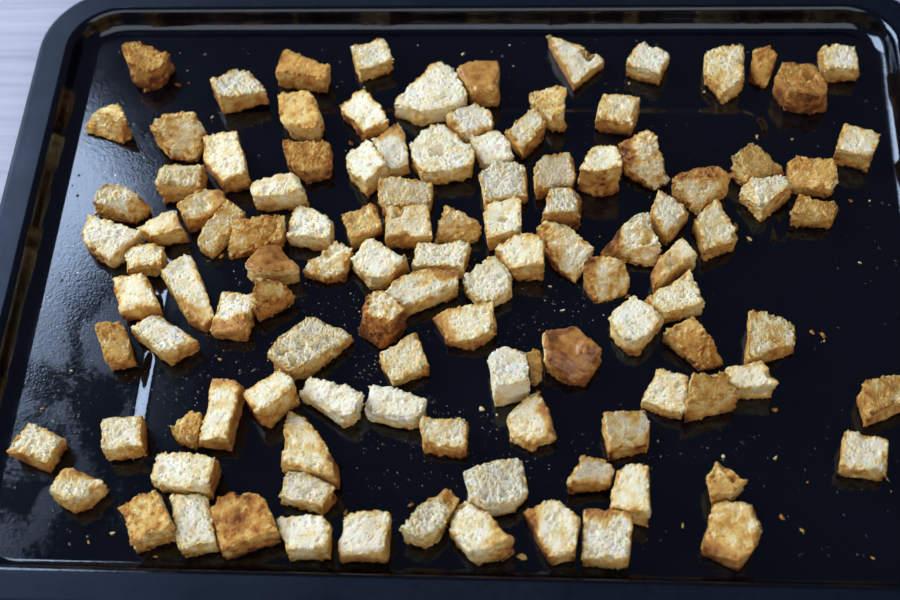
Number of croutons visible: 115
